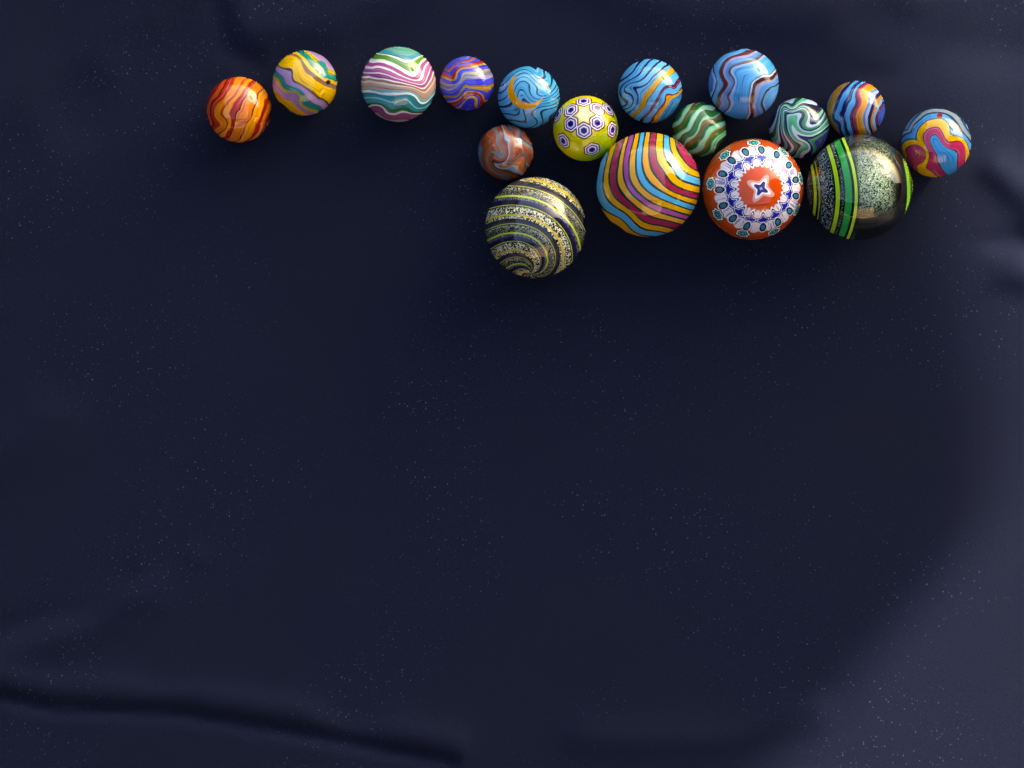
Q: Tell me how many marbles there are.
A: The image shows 17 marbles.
